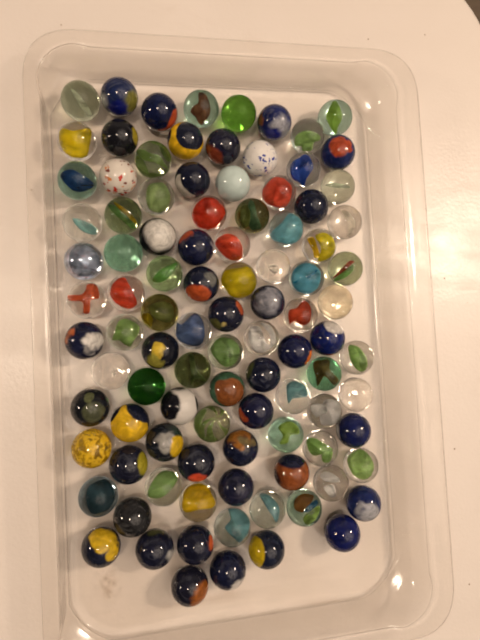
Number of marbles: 99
